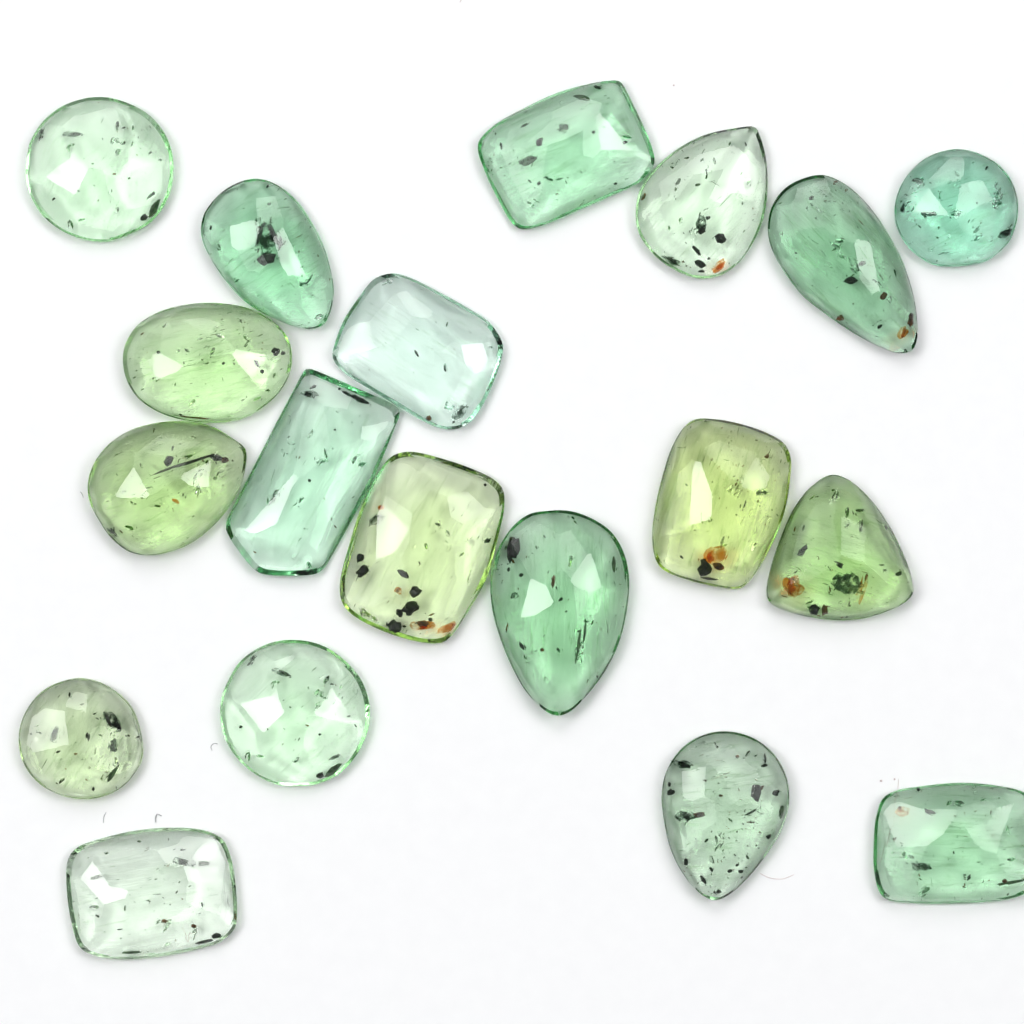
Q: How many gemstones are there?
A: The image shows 19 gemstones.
